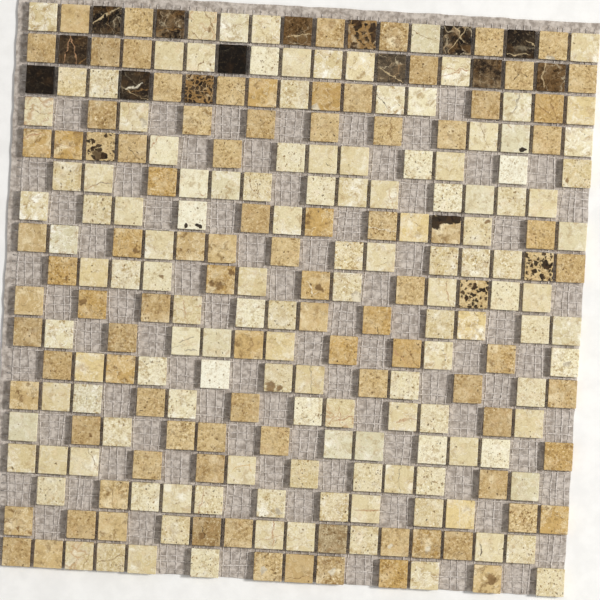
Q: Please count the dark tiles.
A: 14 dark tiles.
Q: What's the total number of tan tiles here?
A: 96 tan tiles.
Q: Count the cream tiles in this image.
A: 133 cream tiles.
